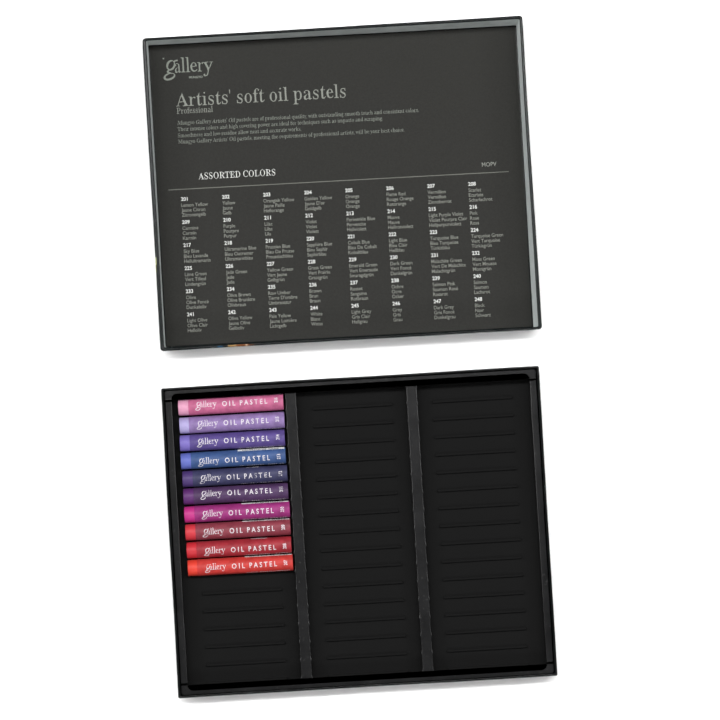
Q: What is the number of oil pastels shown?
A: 10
